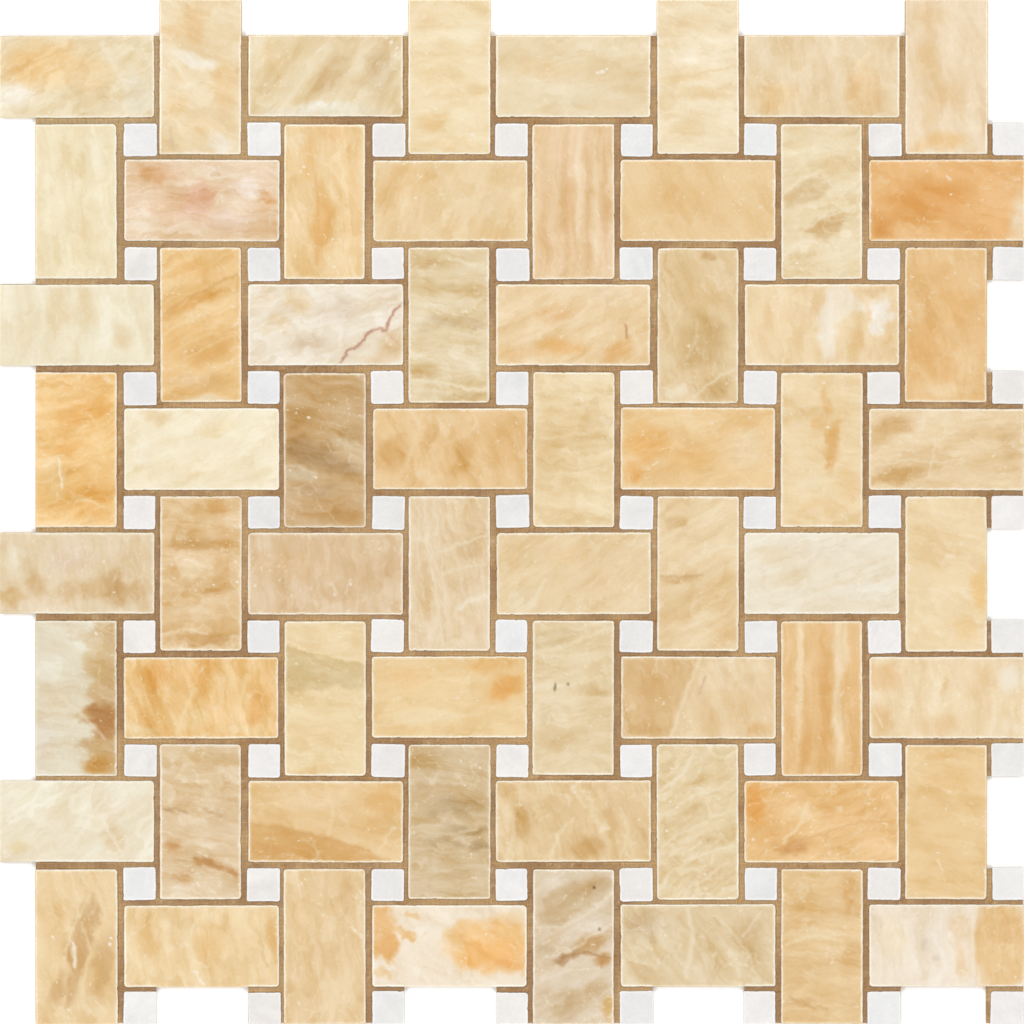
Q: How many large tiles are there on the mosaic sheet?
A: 64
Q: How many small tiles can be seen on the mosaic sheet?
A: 64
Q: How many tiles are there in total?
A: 128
